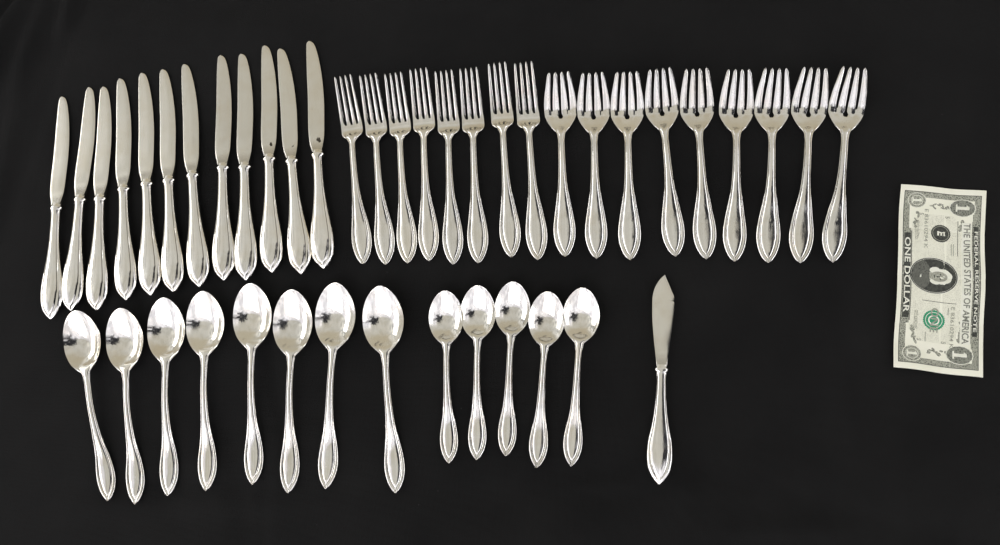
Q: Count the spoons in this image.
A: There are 13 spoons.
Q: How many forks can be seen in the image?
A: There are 17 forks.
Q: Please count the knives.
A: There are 13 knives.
